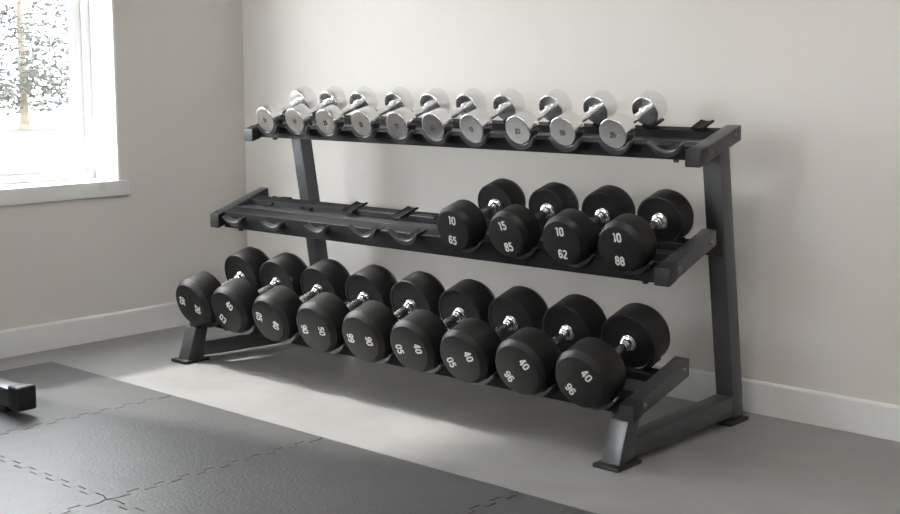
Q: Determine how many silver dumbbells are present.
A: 10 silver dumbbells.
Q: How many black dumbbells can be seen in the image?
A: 13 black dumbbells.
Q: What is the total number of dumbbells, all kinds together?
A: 23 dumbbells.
